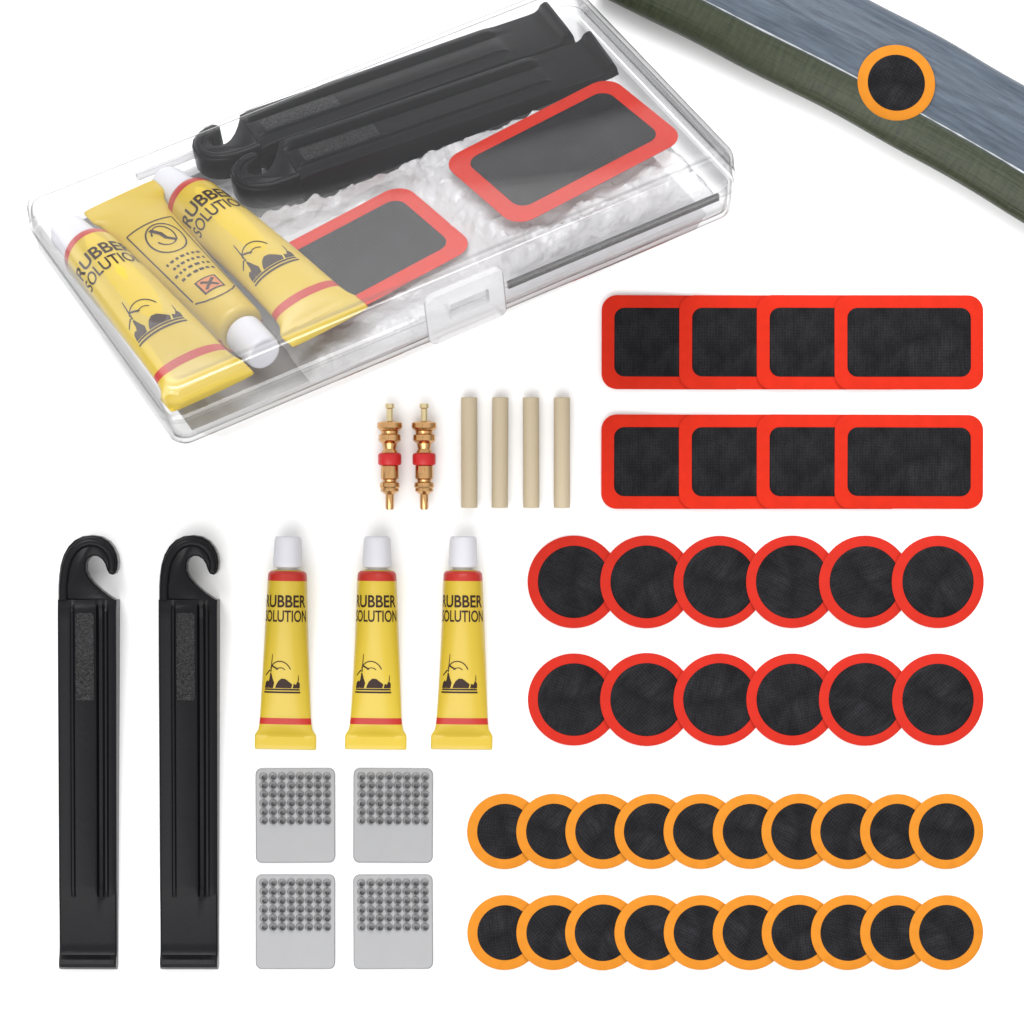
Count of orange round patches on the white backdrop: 21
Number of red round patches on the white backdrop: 12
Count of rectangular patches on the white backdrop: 10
